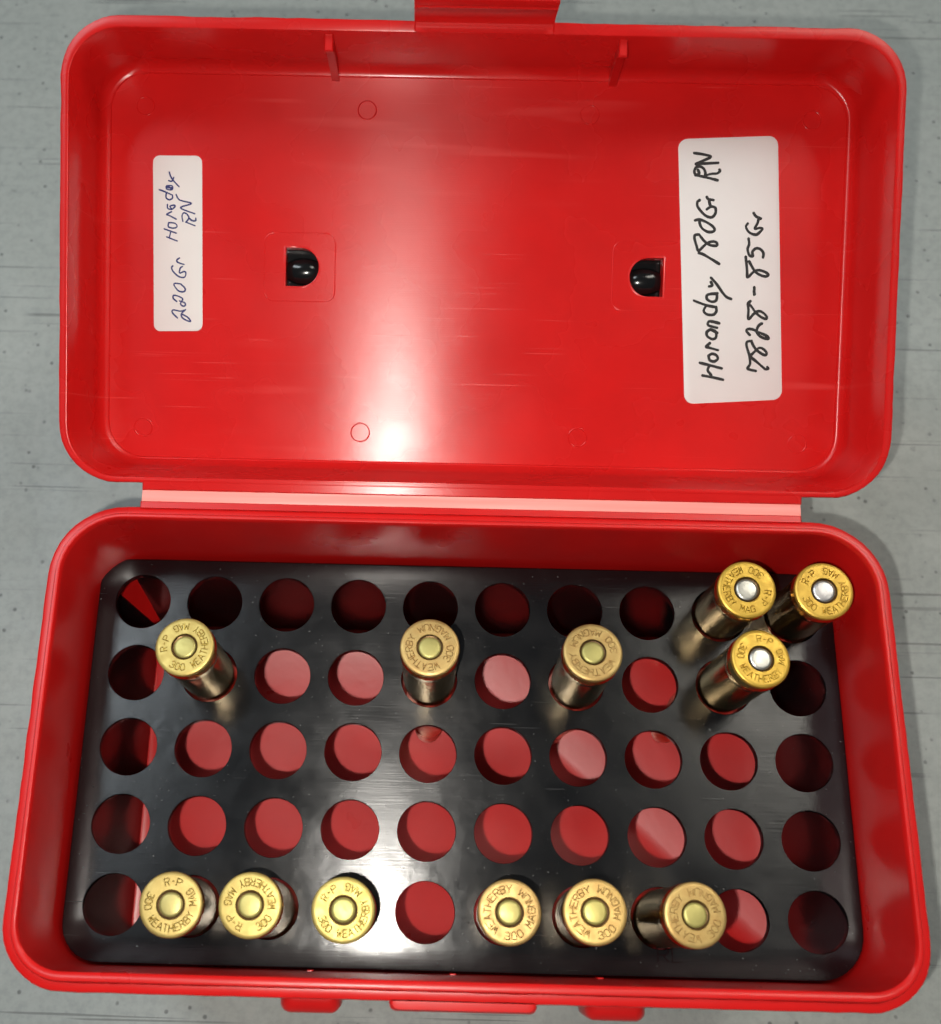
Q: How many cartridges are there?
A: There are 12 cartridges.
